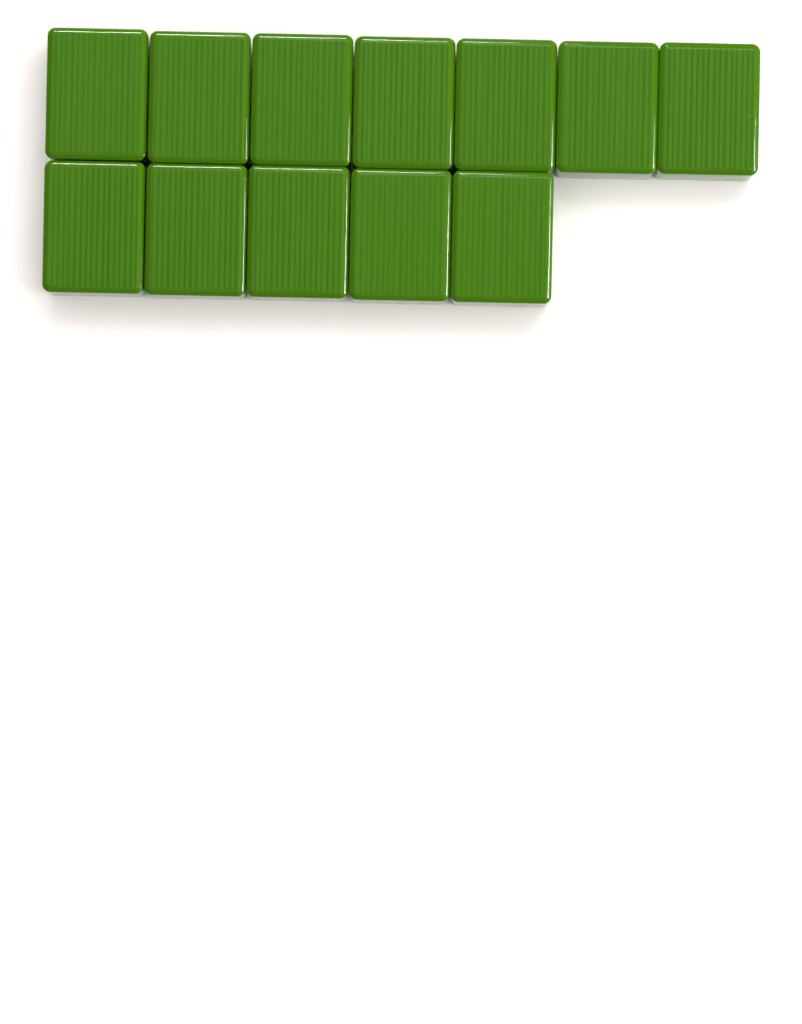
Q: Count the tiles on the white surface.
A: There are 12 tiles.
